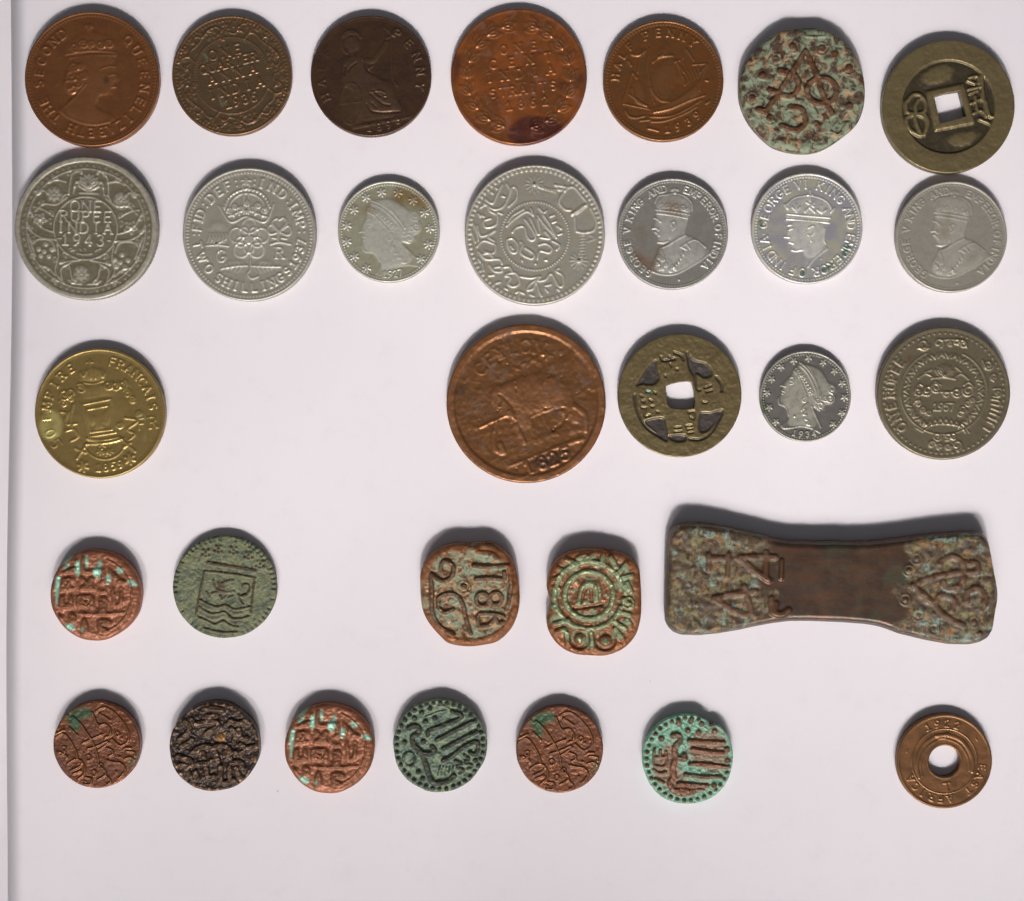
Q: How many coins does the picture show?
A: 30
